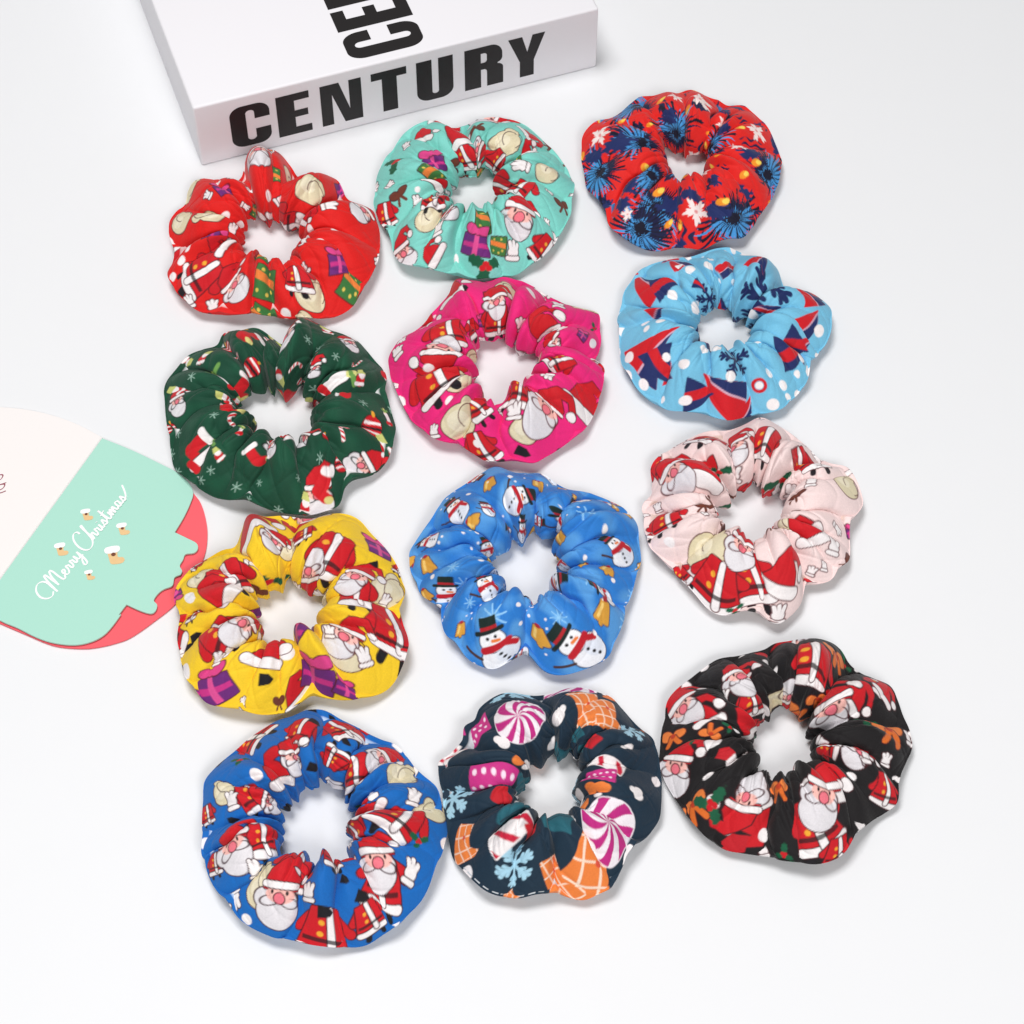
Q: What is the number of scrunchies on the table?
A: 12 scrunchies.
